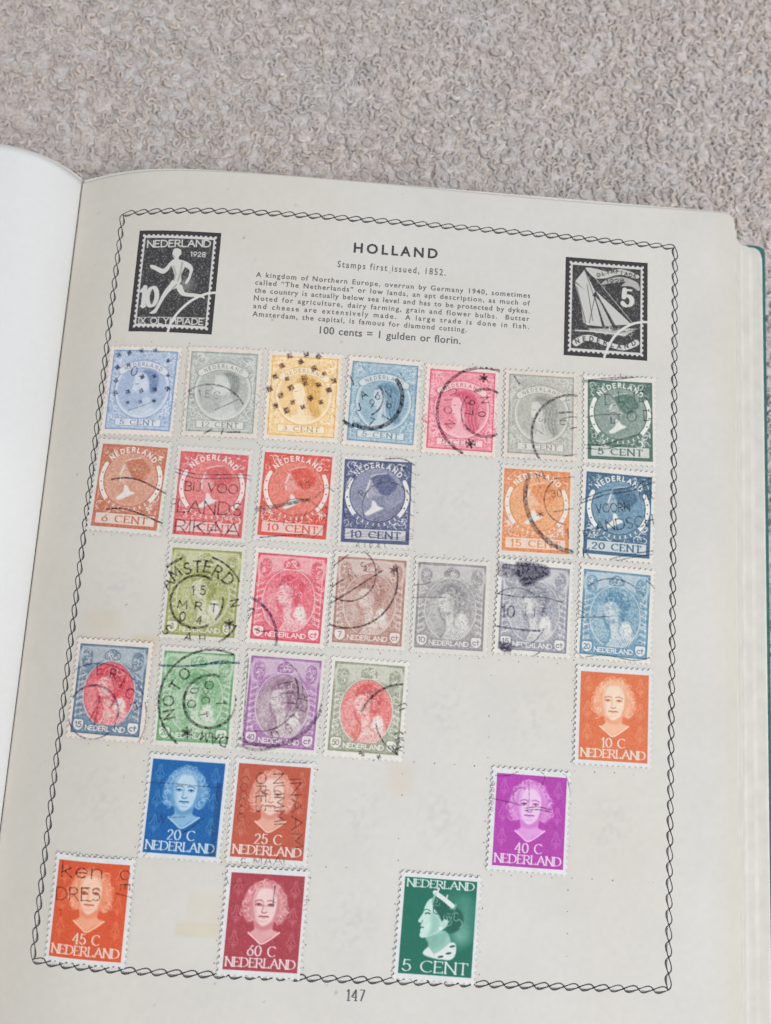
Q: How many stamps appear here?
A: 30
